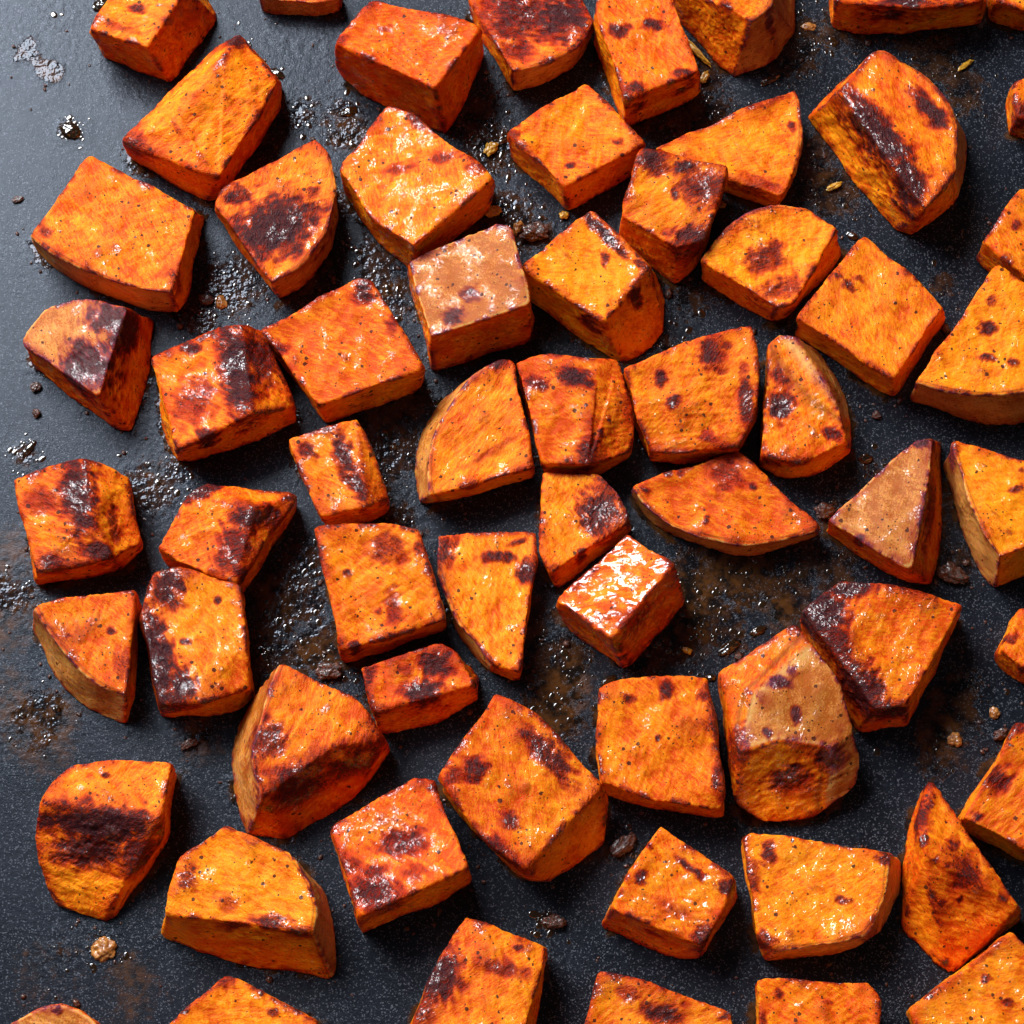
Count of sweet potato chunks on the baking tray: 62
